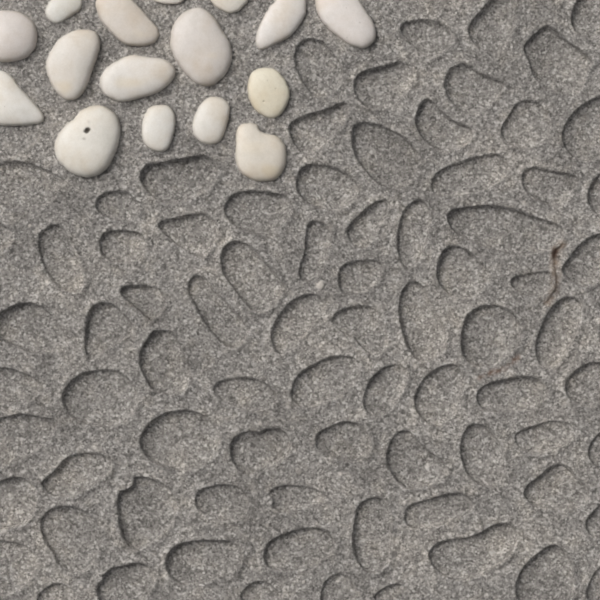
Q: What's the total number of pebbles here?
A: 16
